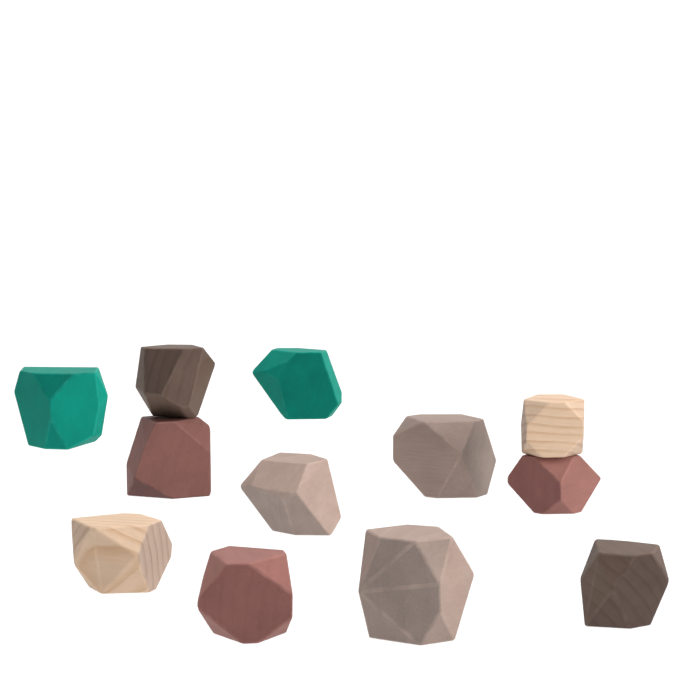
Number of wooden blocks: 12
